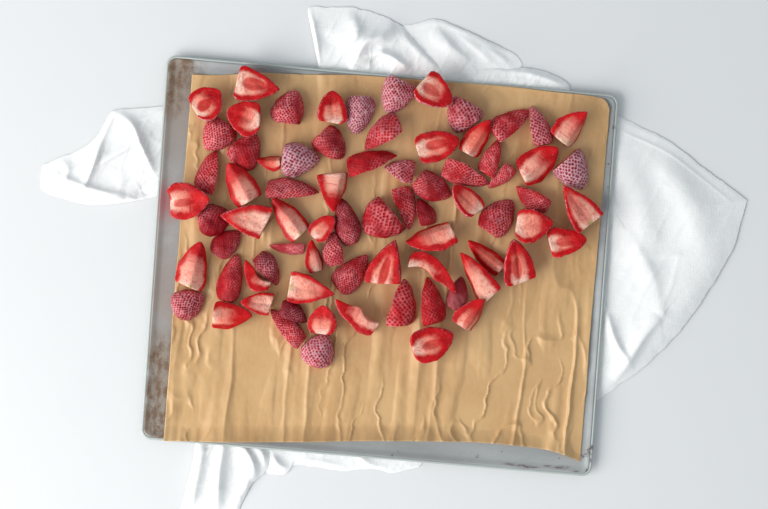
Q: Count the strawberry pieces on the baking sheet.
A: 76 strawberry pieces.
